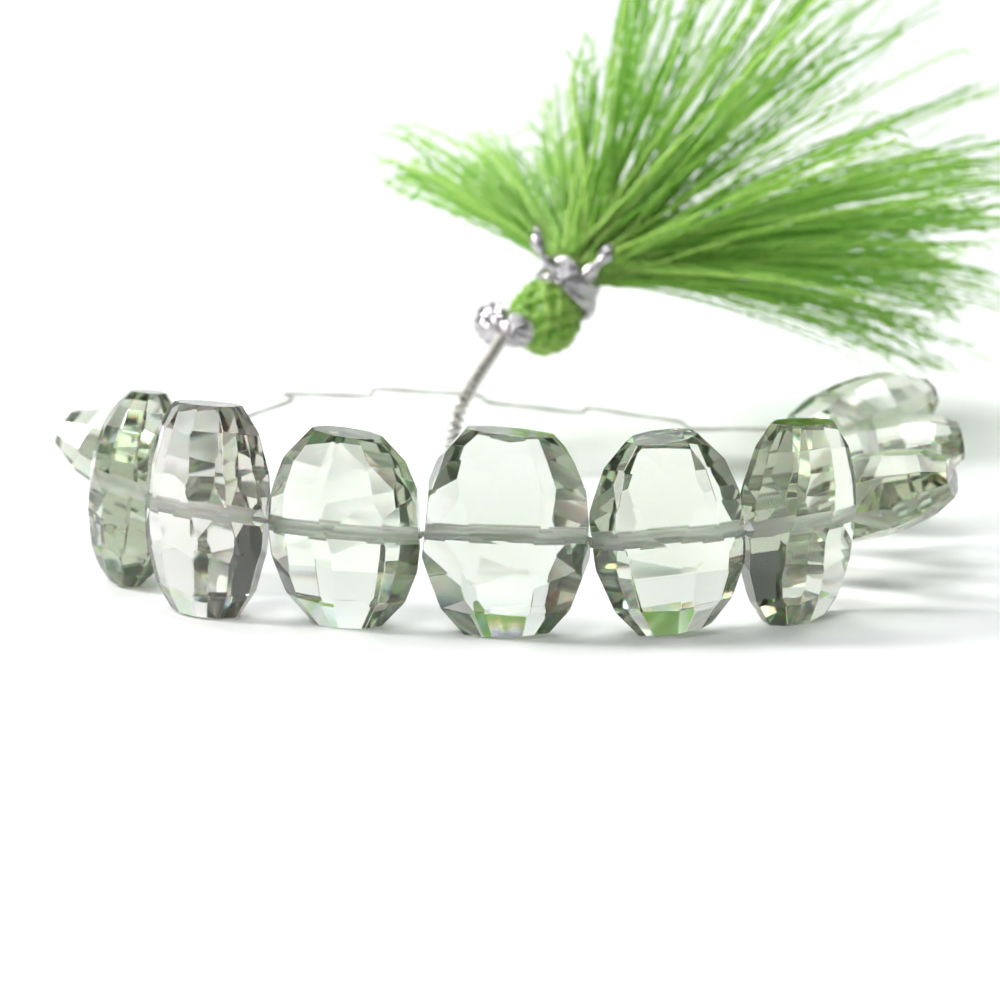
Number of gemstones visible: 10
